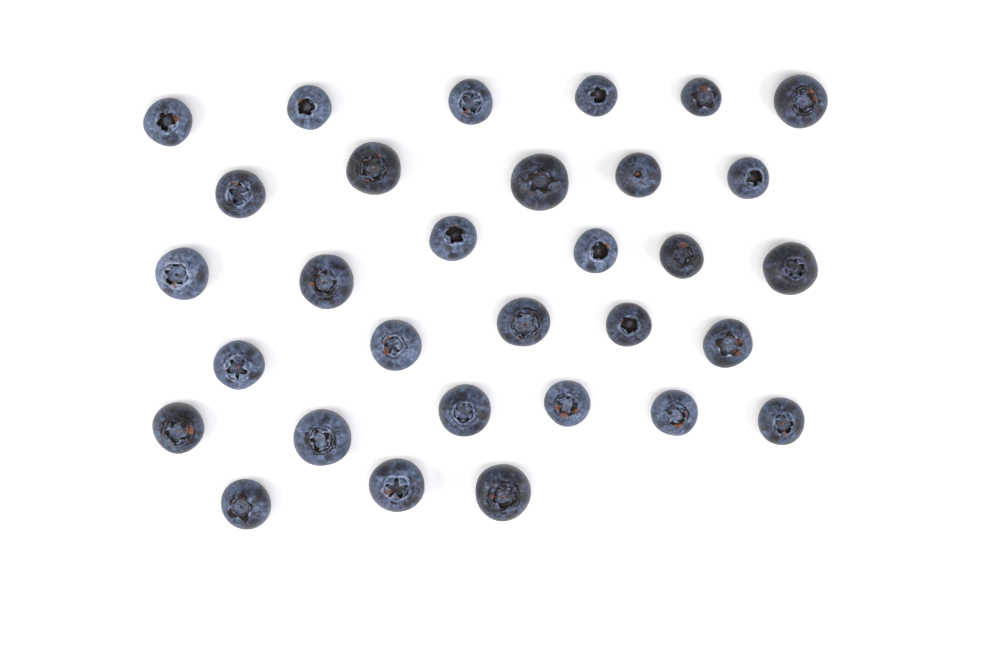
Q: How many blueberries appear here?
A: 31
